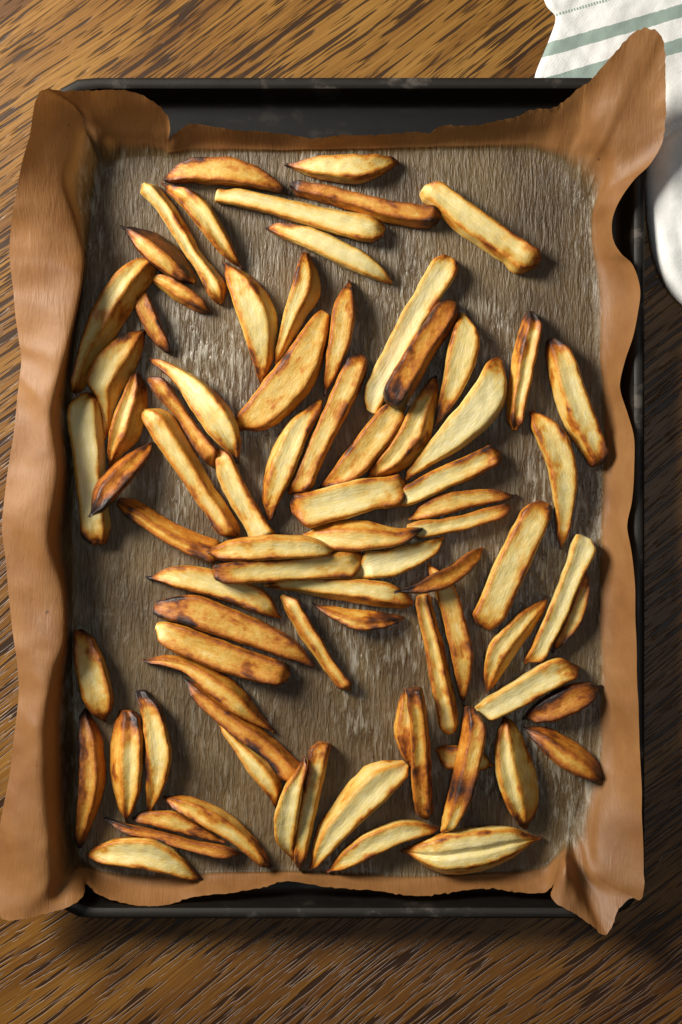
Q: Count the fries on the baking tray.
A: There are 81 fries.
